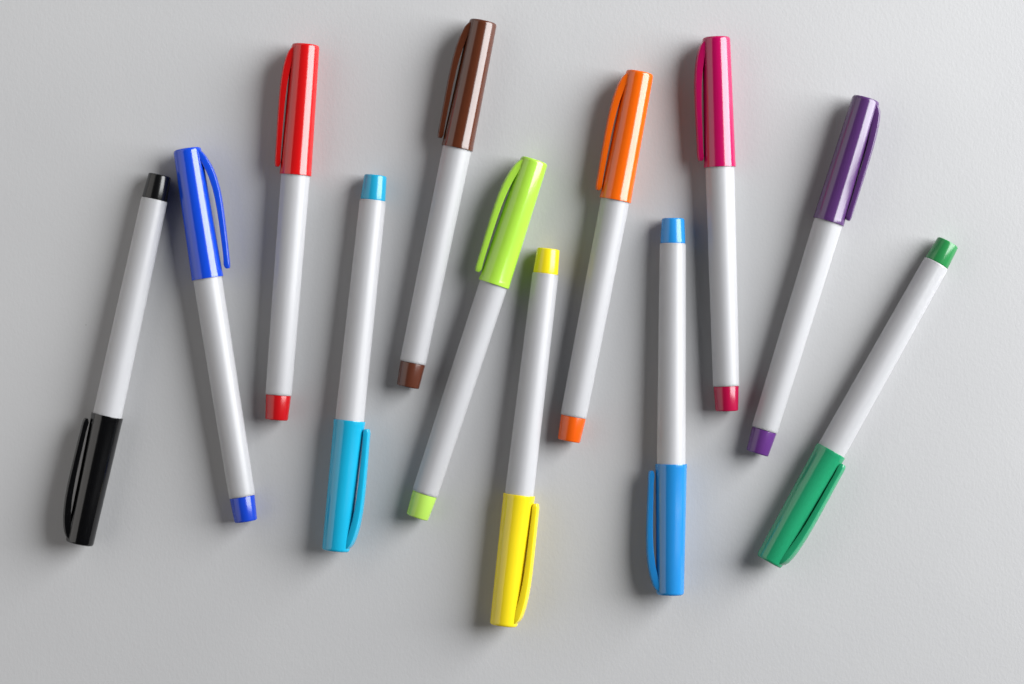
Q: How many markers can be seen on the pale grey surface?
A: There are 12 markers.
